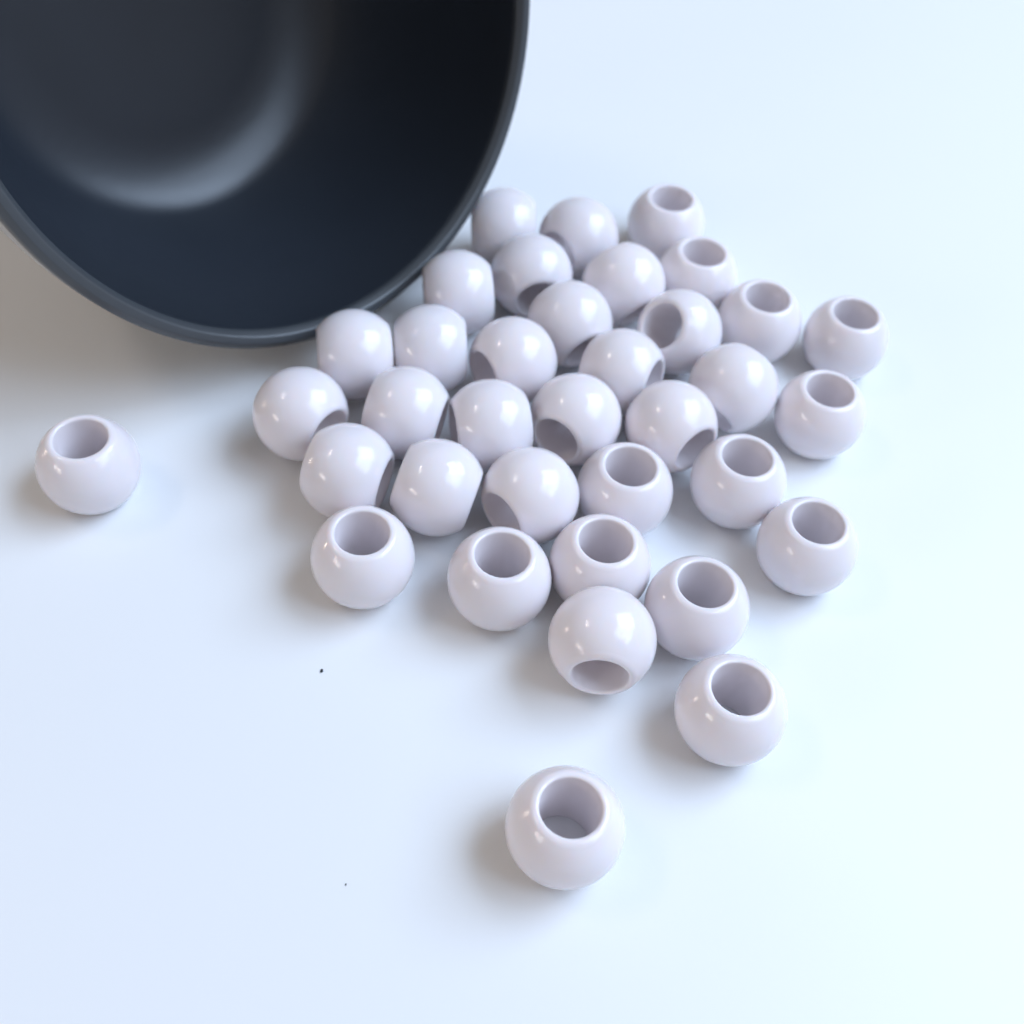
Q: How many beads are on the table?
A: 36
